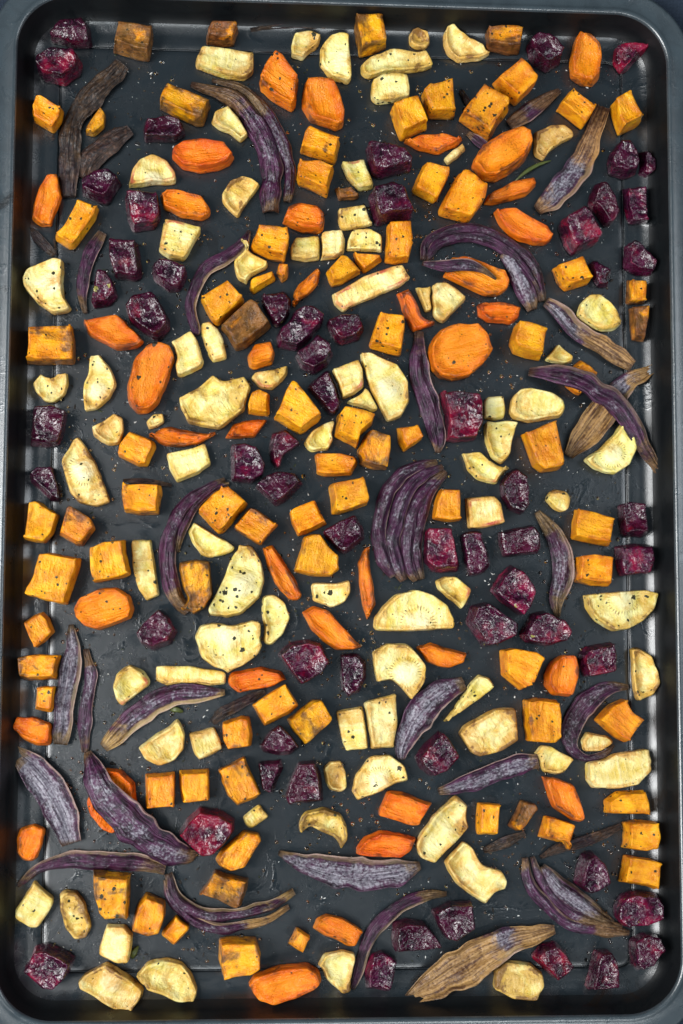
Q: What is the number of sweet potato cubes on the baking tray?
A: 81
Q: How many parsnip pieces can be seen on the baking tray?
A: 81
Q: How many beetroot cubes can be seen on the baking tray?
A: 59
